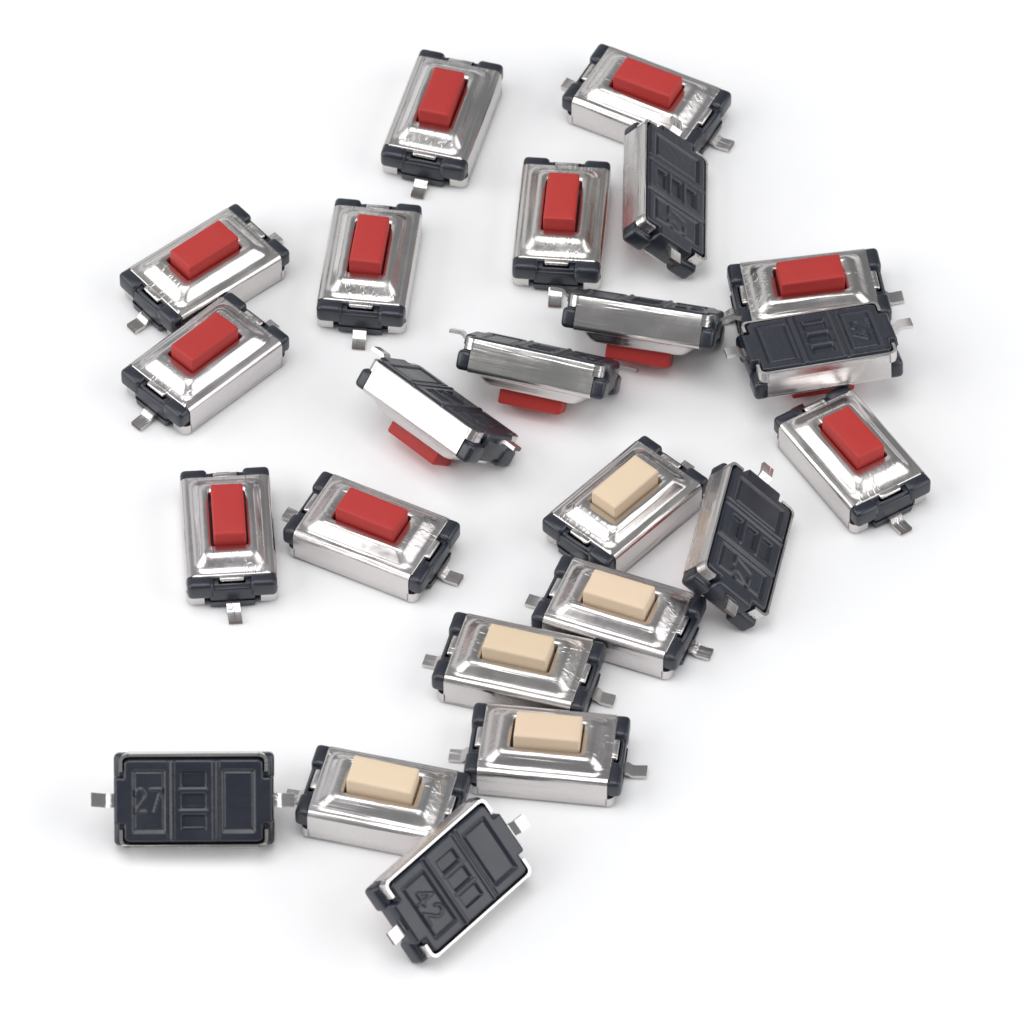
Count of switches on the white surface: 23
